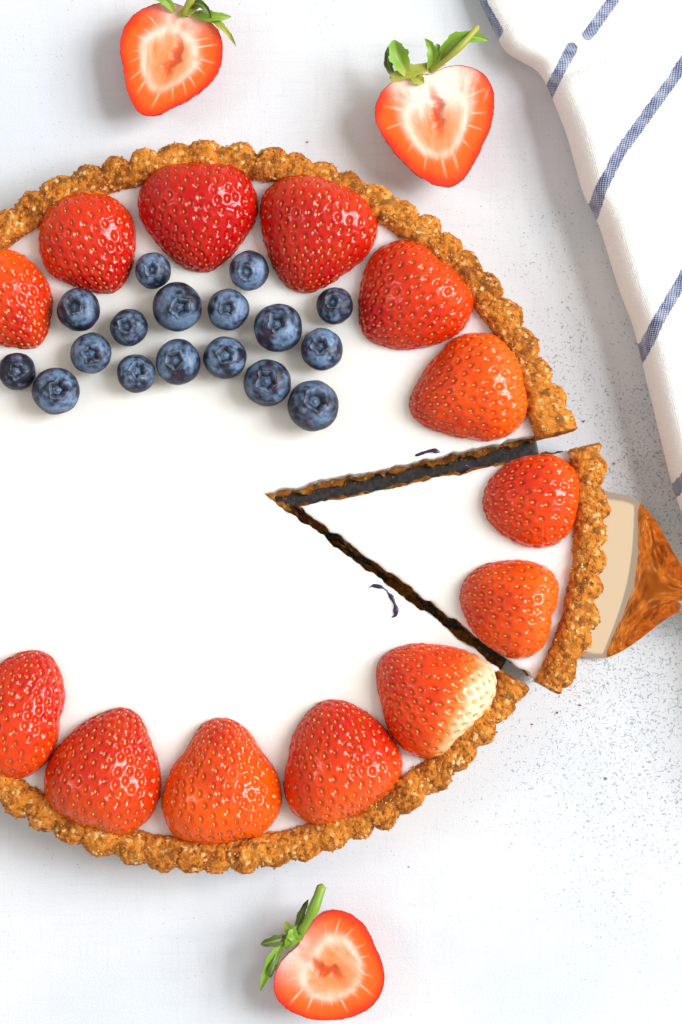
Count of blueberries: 17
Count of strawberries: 16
